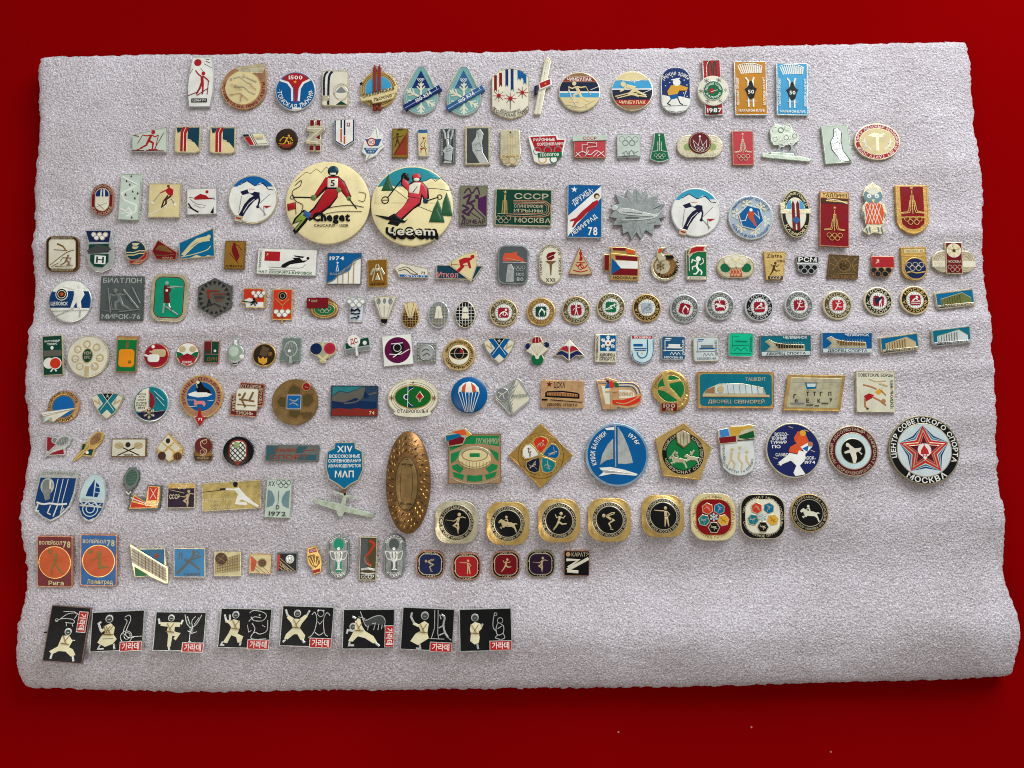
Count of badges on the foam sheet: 200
